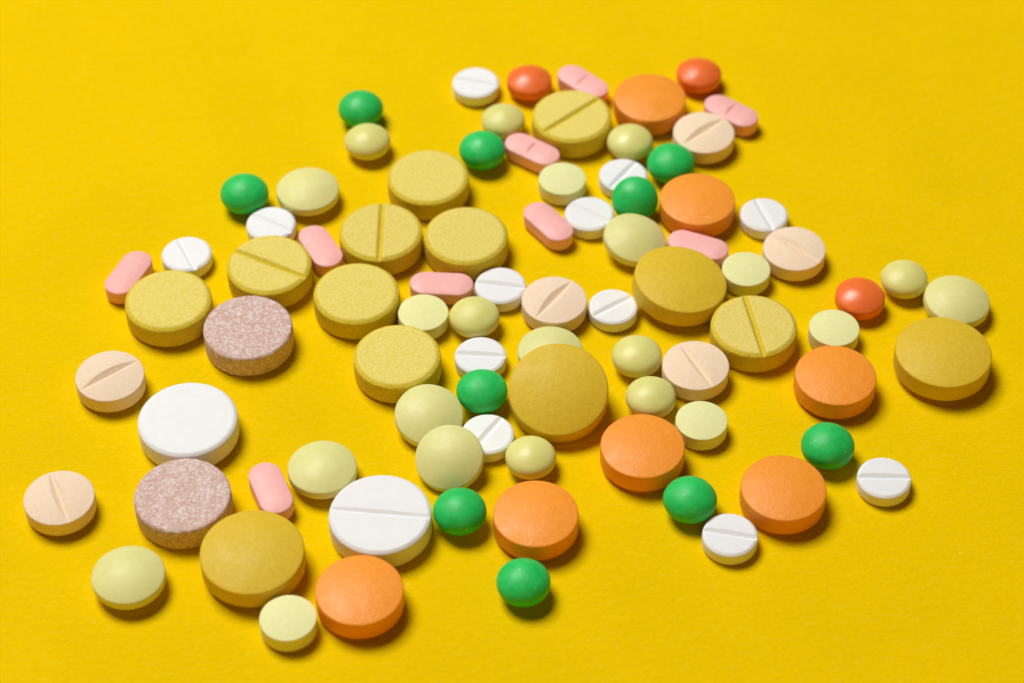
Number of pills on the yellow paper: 86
